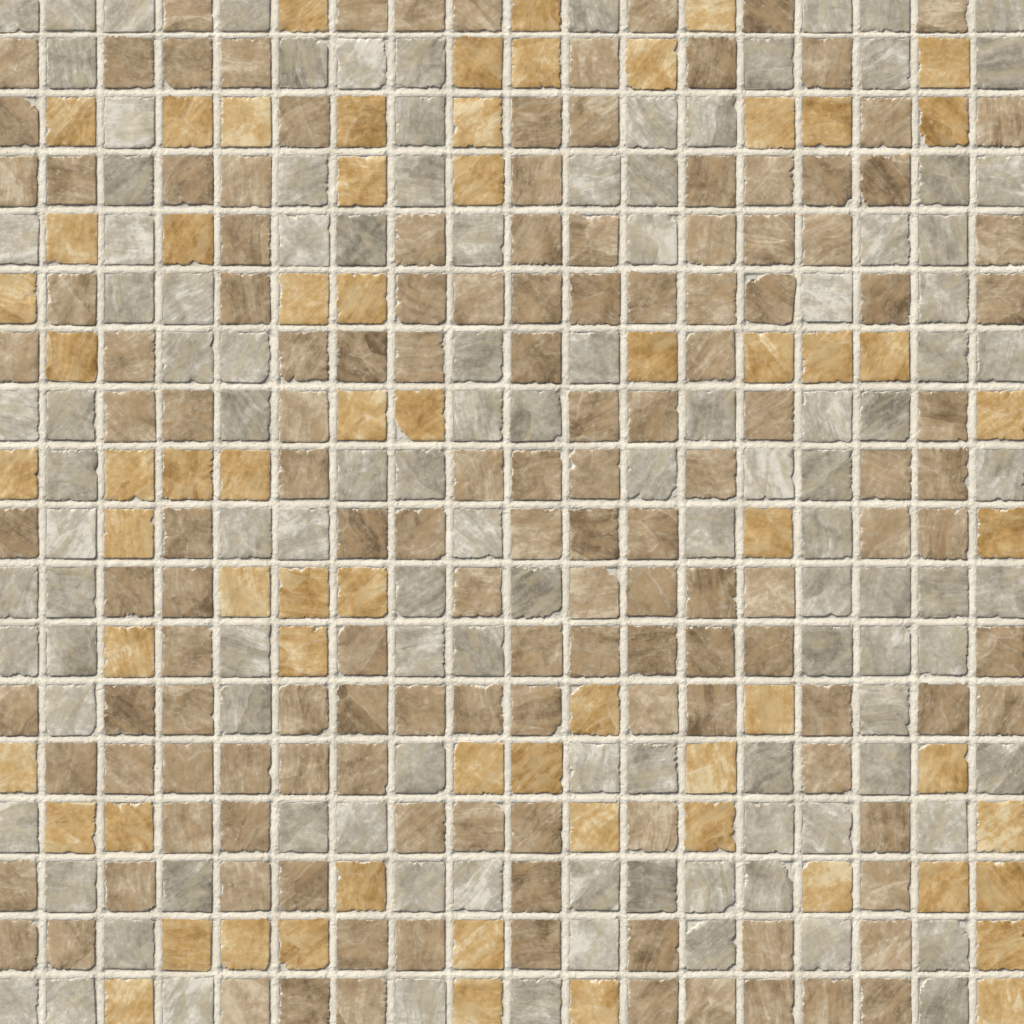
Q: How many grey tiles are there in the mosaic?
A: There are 115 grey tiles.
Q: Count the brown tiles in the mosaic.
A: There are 142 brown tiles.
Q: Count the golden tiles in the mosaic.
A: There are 67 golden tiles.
